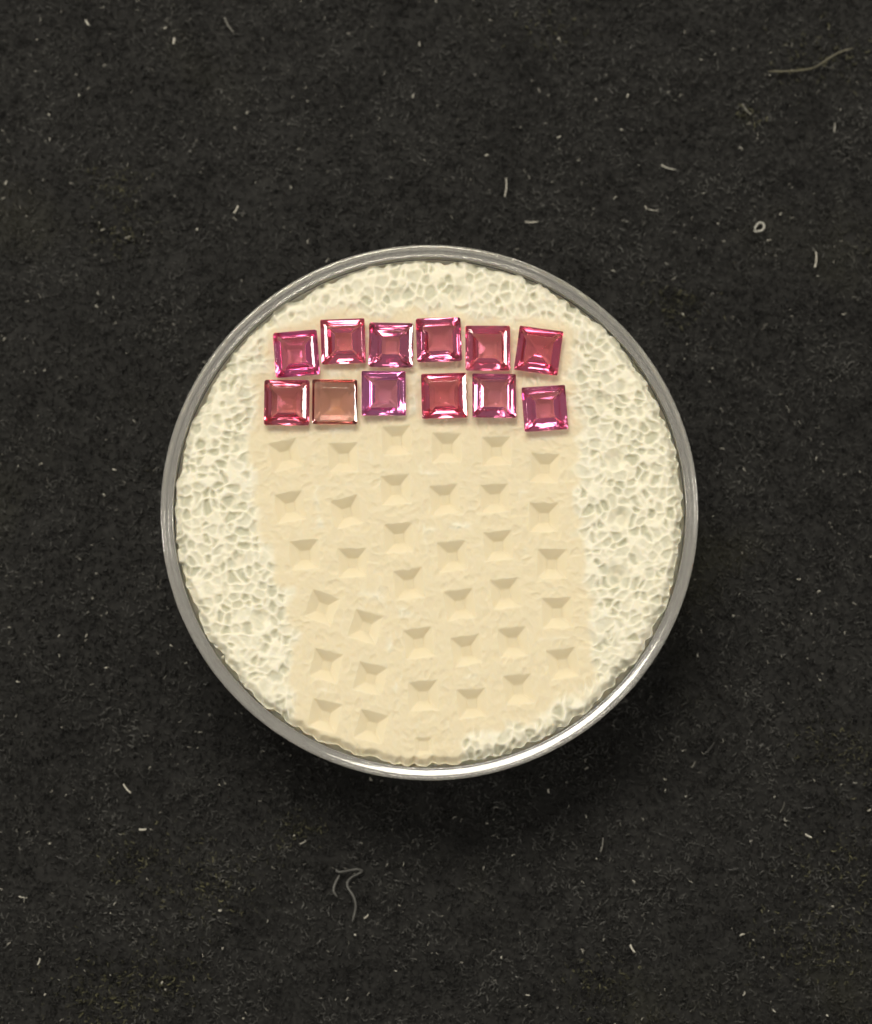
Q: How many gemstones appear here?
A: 12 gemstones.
